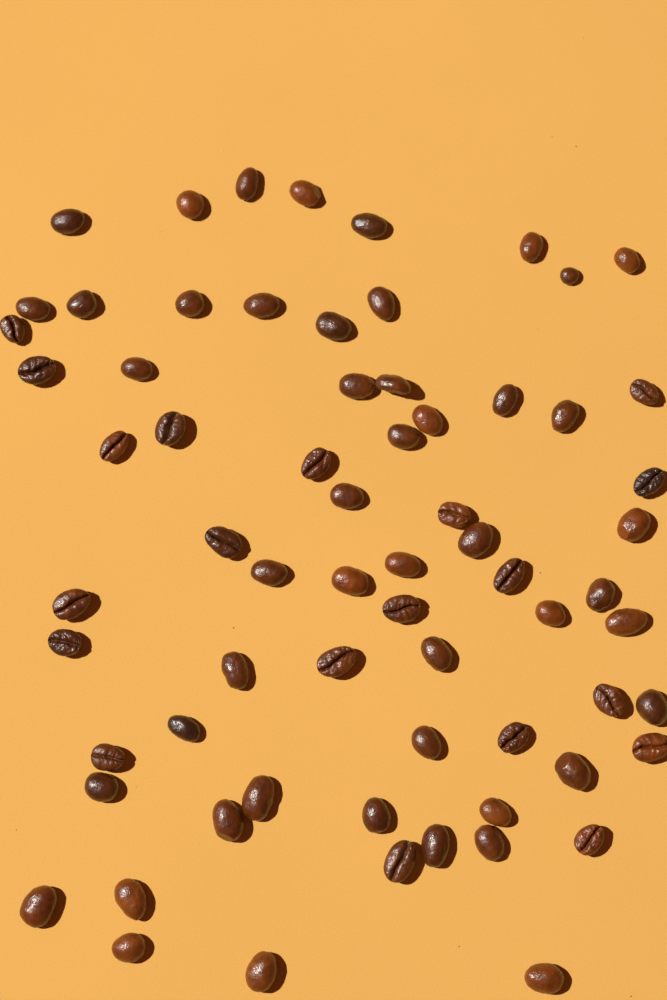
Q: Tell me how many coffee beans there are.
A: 68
